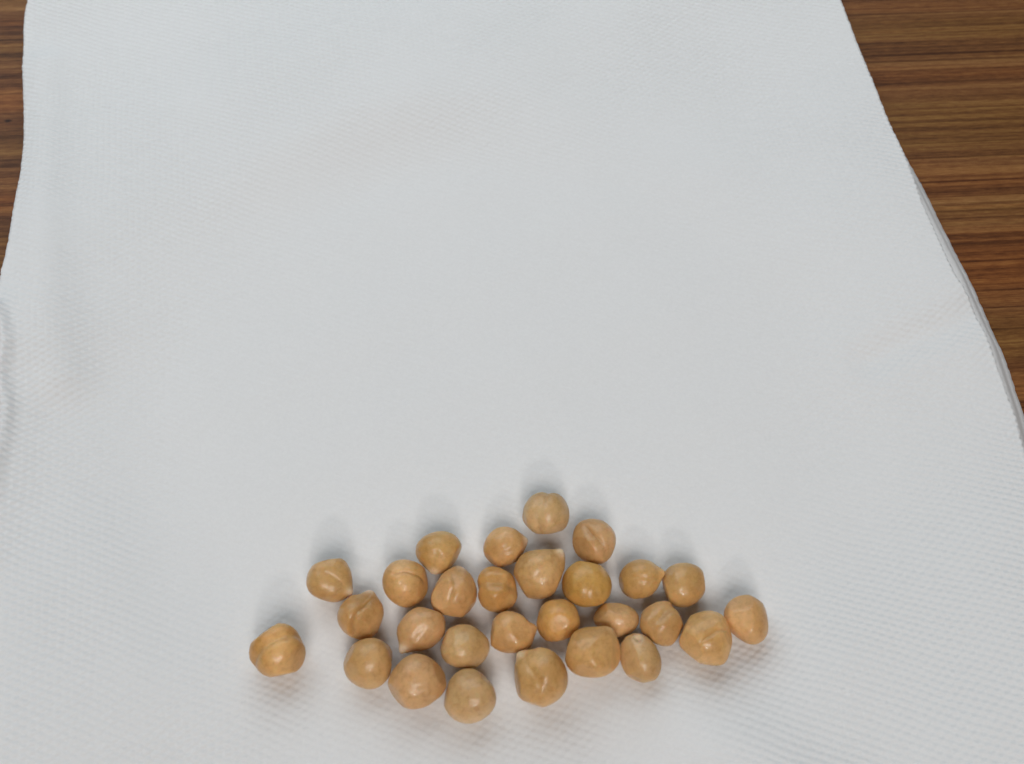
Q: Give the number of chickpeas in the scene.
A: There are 28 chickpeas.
